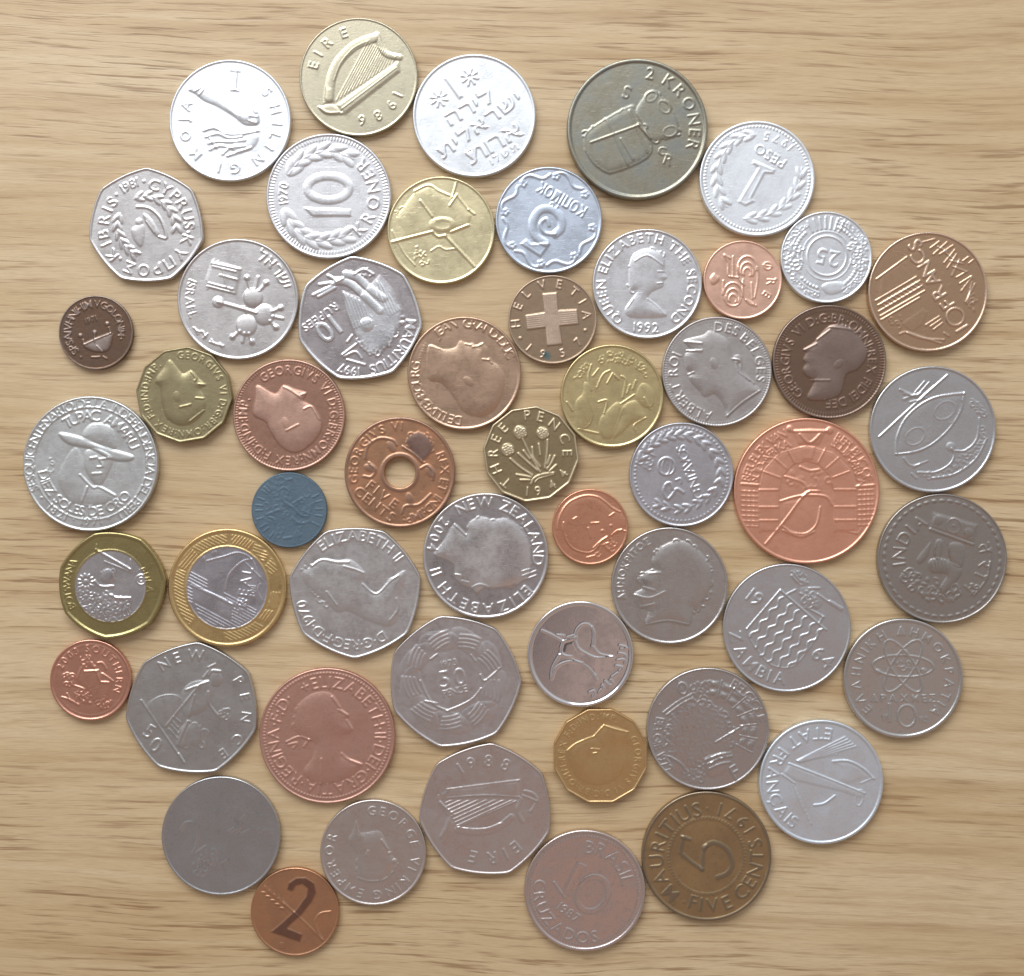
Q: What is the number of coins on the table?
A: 53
